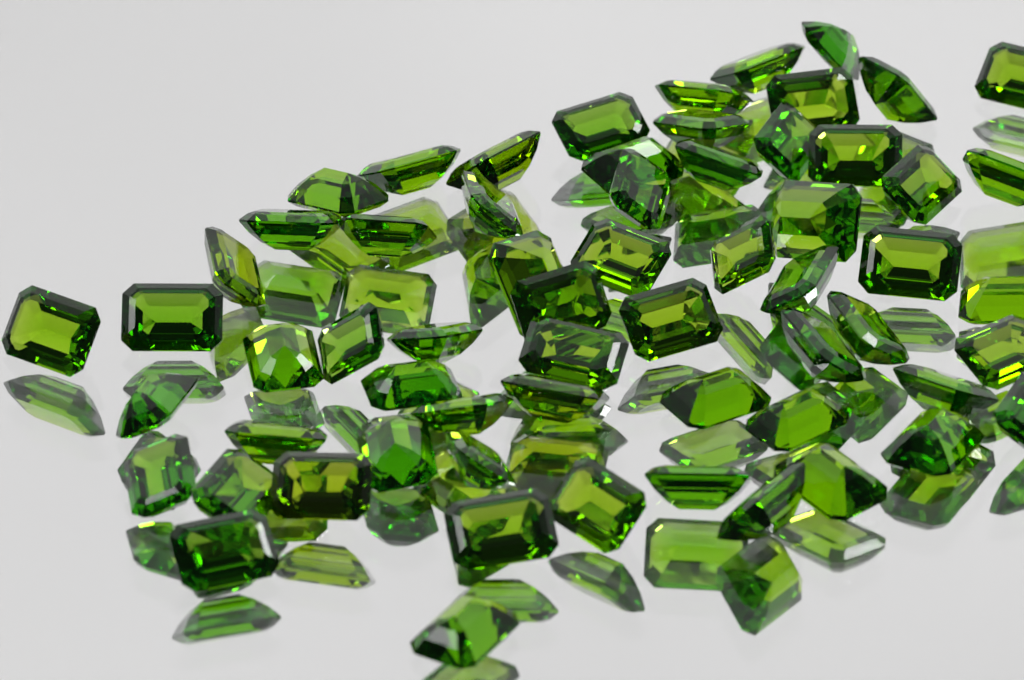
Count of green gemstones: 62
